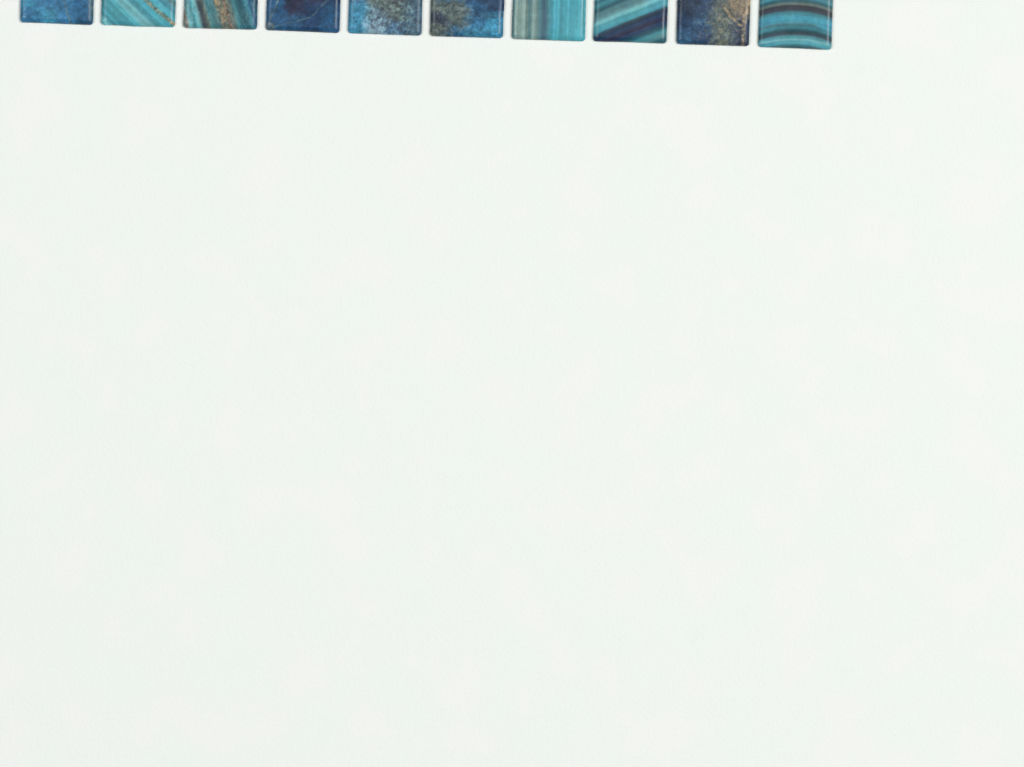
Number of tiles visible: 10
